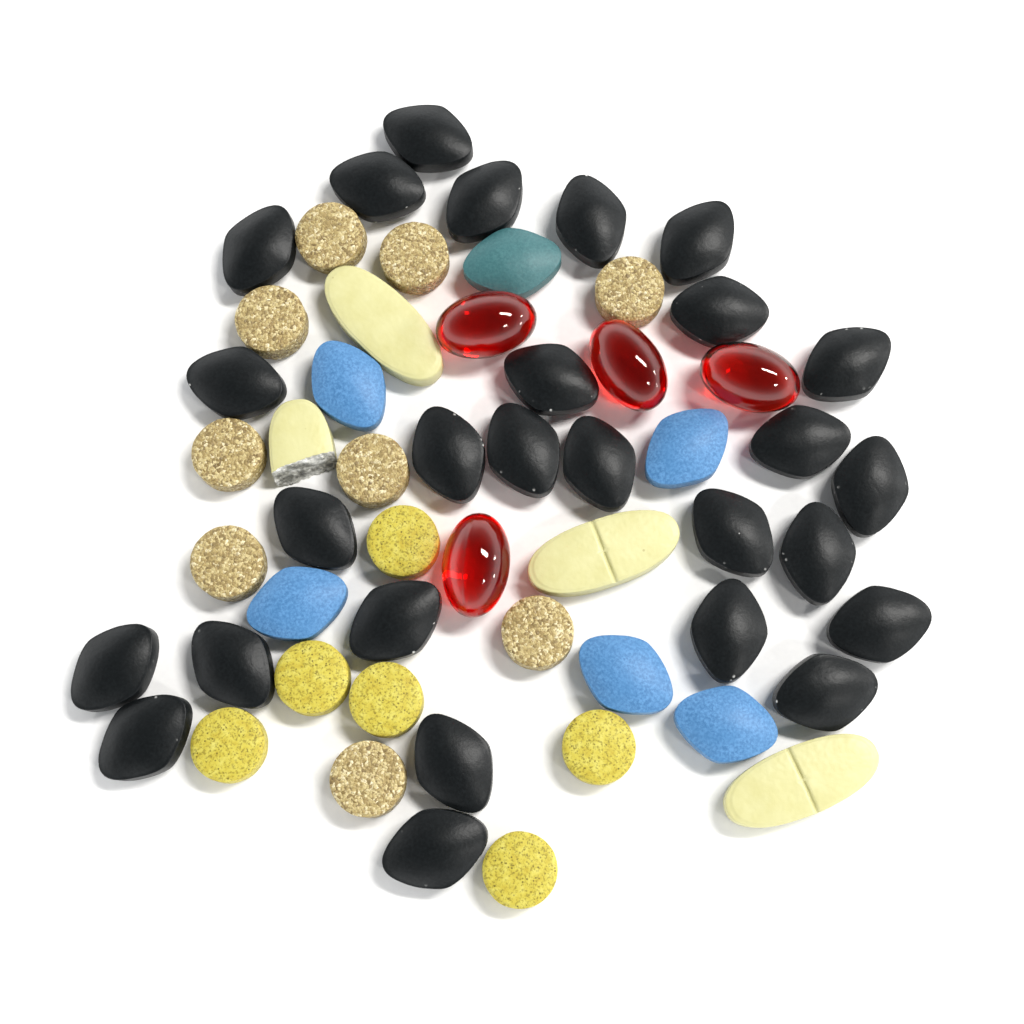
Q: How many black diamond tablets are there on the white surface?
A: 27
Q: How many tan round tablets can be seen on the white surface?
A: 9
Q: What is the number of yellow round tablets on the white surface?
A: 6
